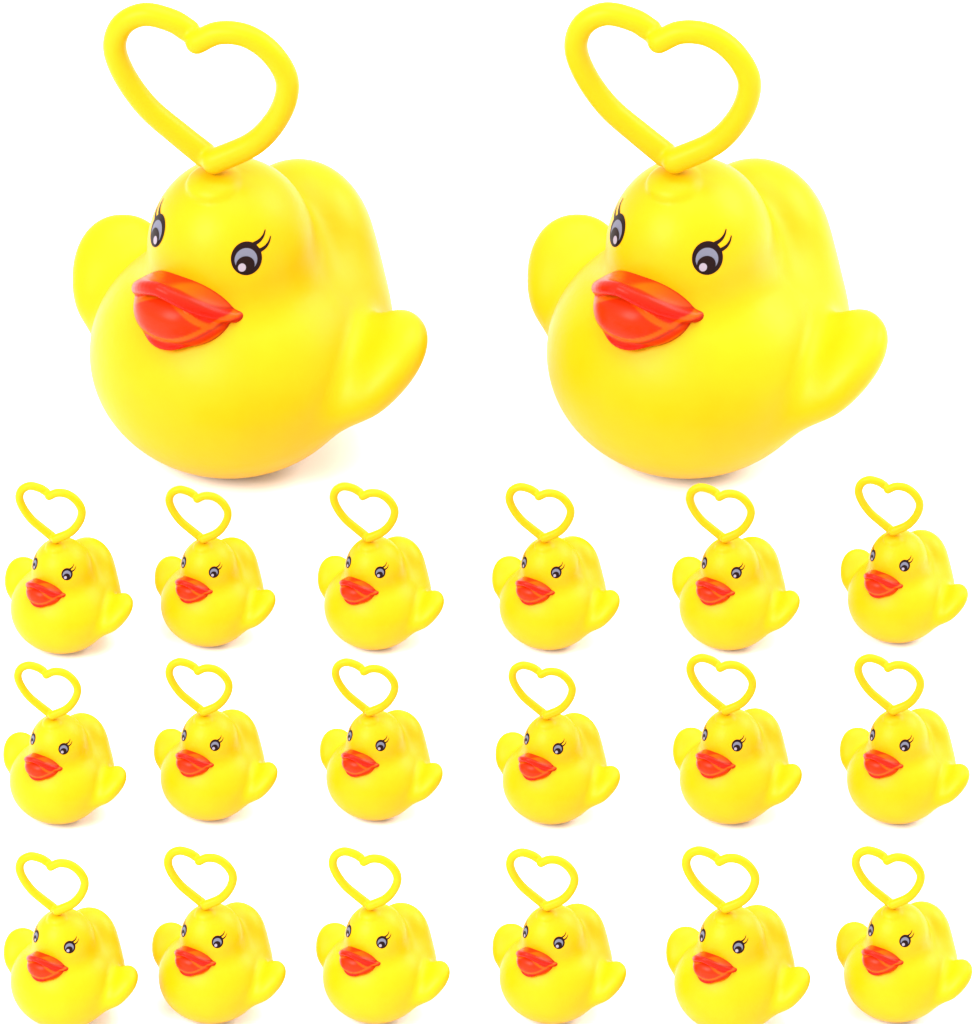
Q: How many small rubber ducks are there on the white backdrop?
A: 18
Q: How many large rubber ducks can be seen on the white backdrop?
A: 2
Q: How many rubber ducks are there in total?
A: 20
